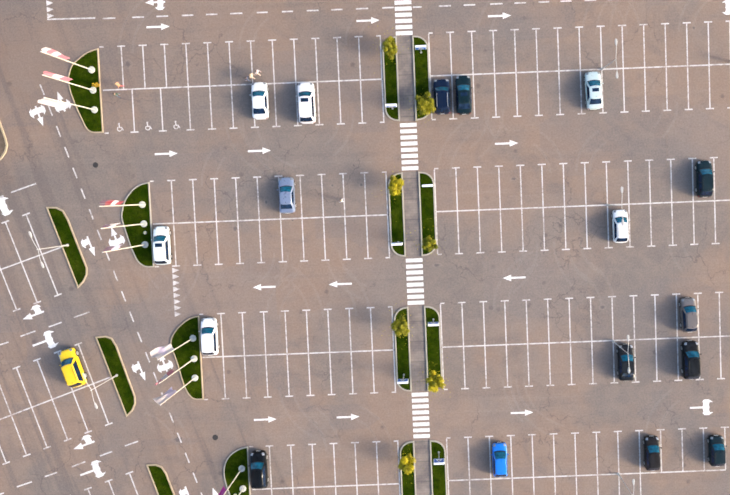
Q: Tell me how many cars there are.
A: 18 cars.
